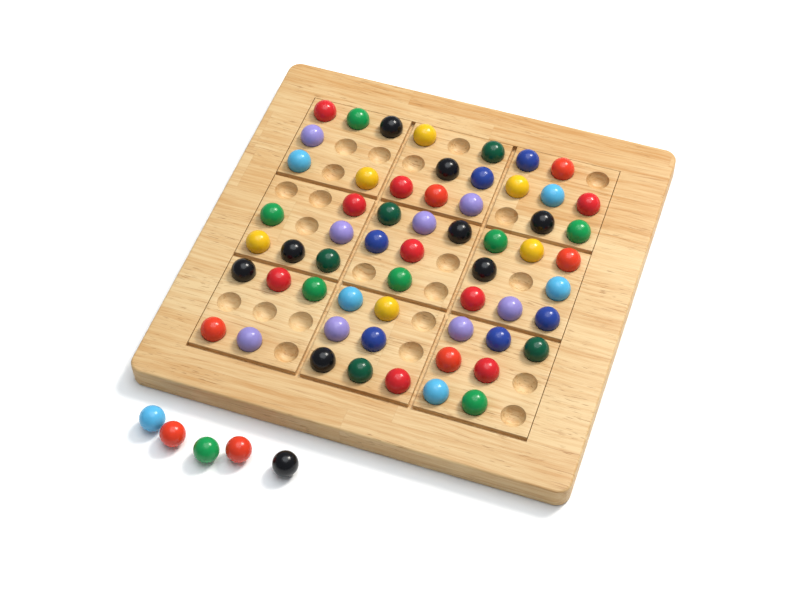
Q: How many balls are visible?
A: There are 64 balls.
